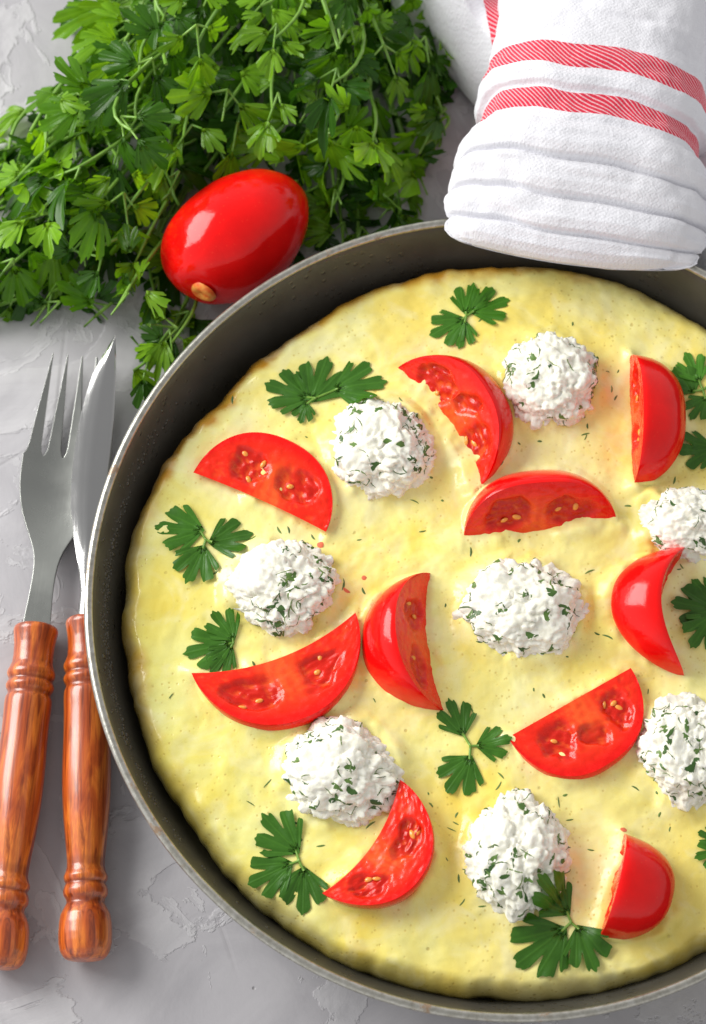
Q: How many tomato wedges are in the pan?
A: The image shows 10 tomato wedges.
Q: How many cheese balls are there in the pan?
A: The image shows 8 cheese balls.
